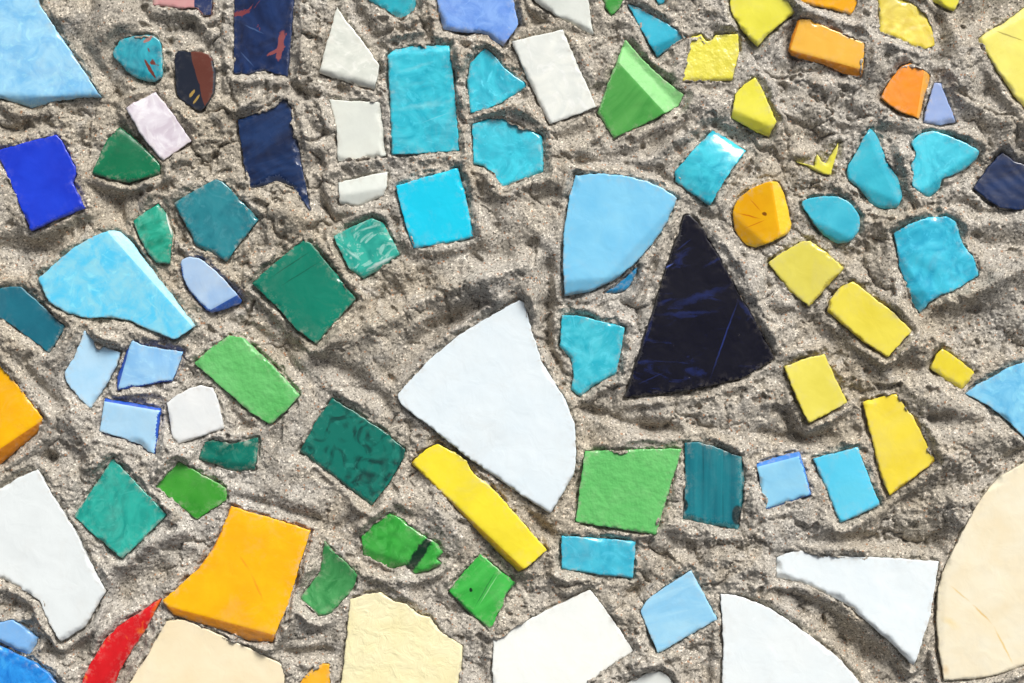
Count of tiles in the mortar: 93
